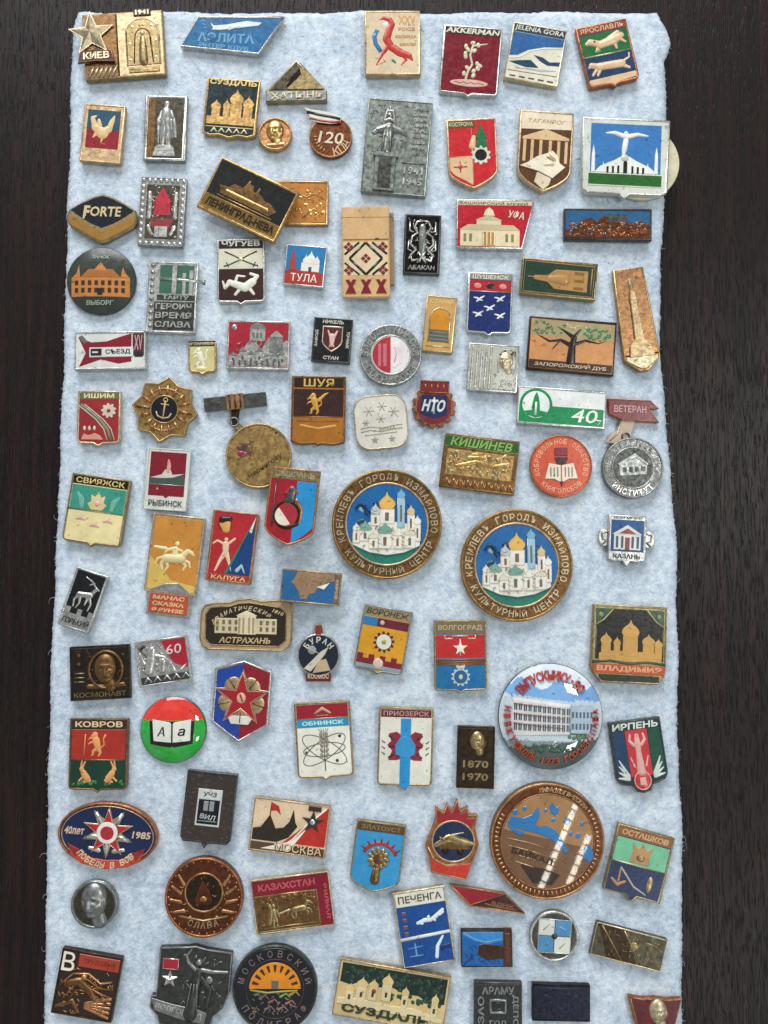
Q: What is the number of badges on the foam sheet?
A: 96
